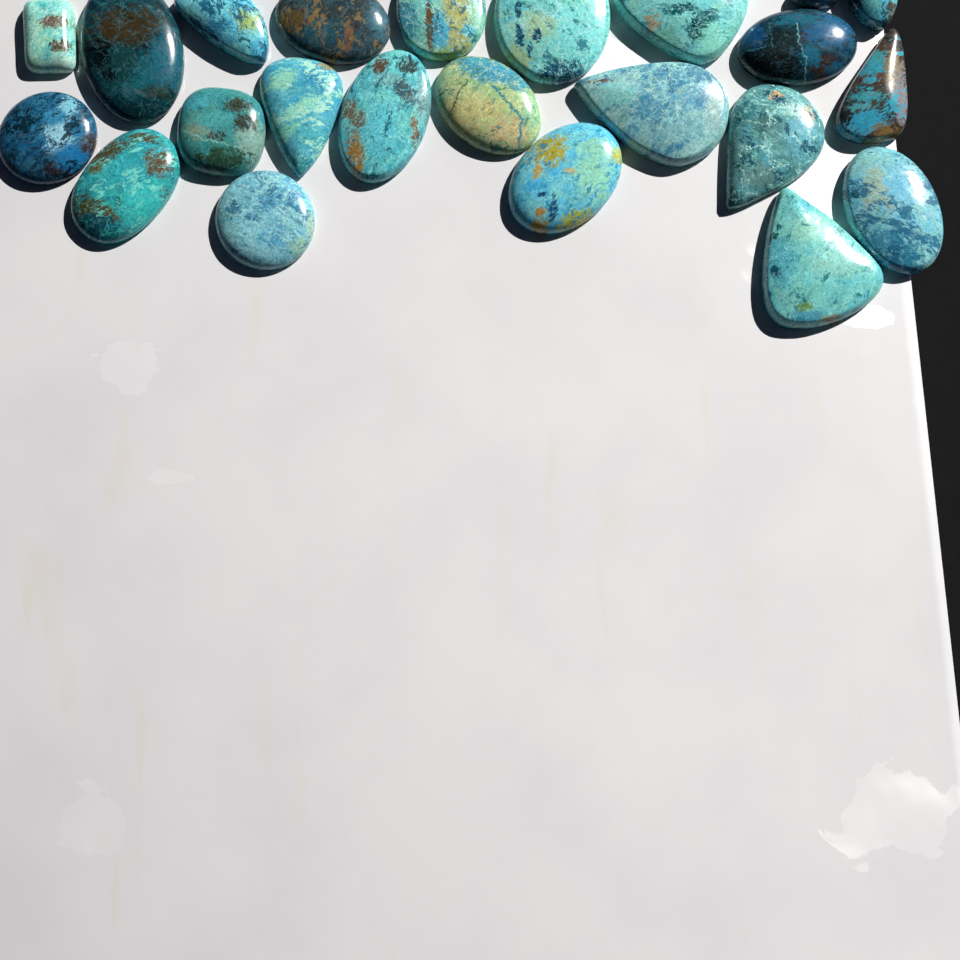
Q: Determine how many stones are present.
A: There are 23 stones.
